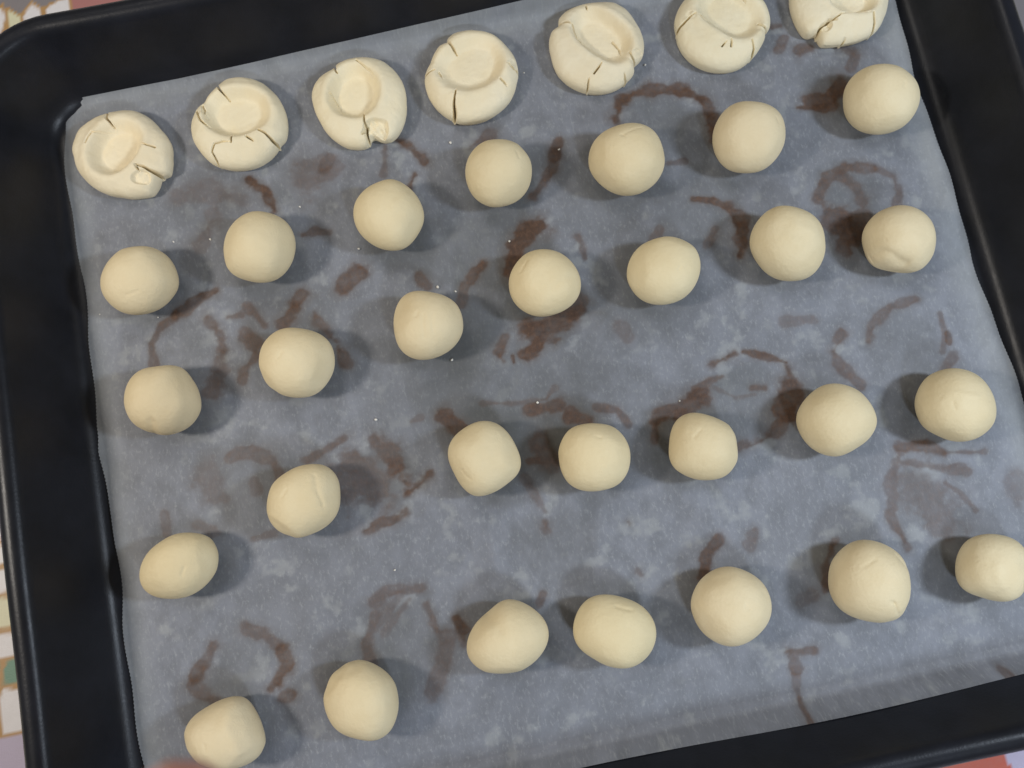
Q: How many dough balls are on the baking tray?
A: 28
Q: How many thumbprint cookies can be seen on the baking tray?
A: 7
